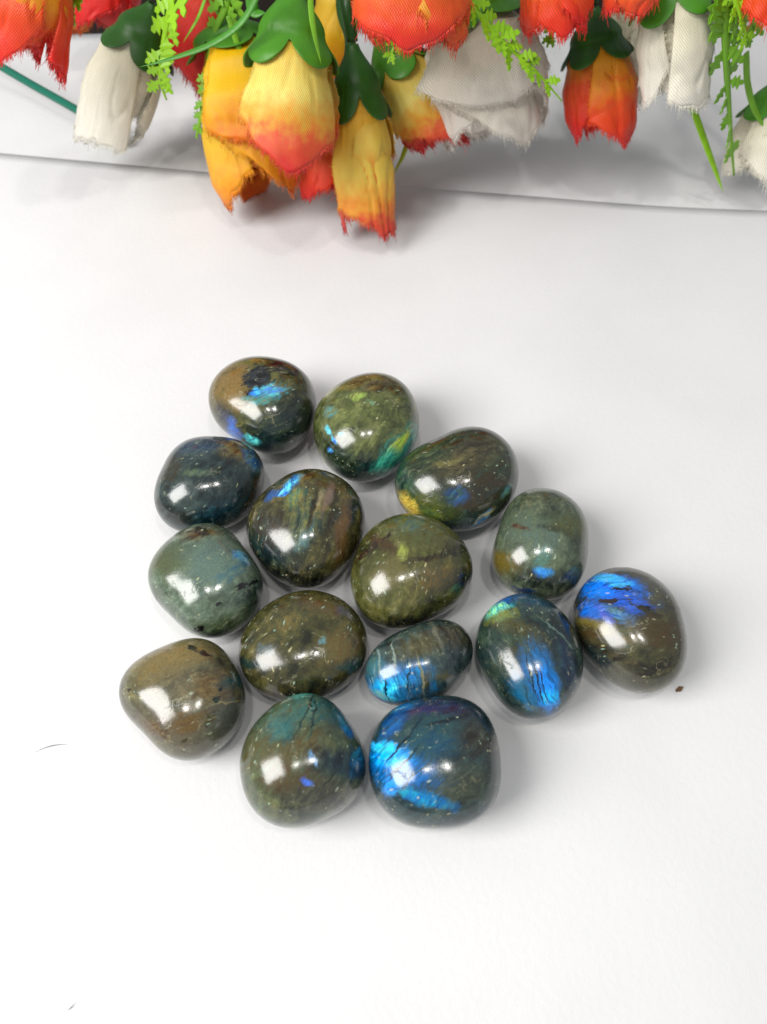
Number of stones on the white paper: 15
